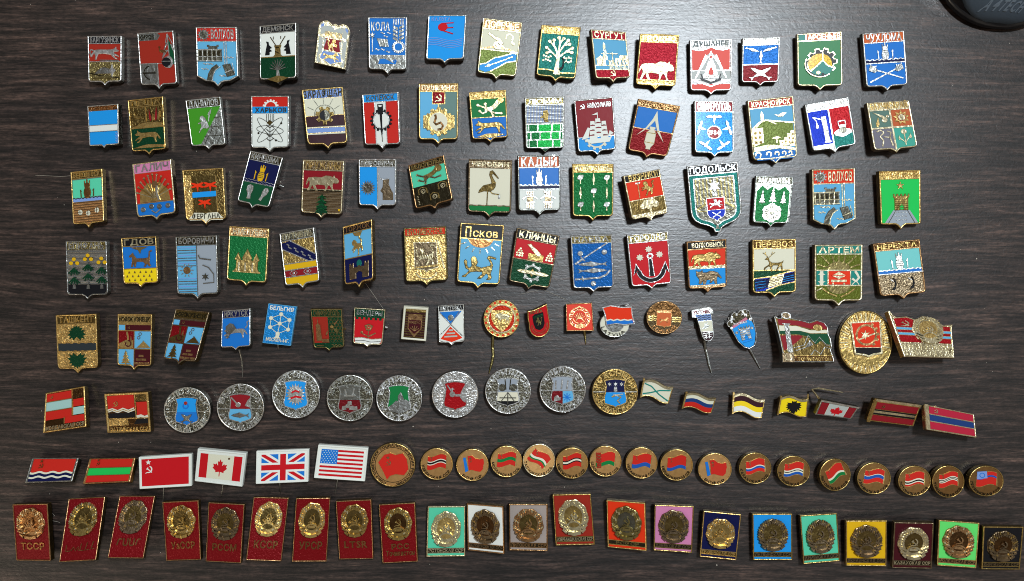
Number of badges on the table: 142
